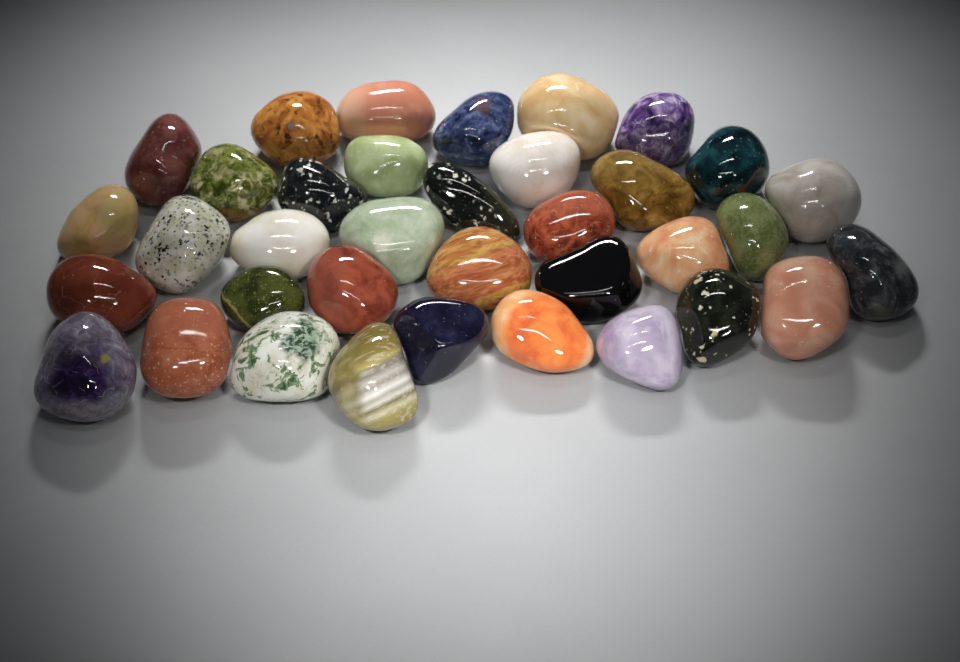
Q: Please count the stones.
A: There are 36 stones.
